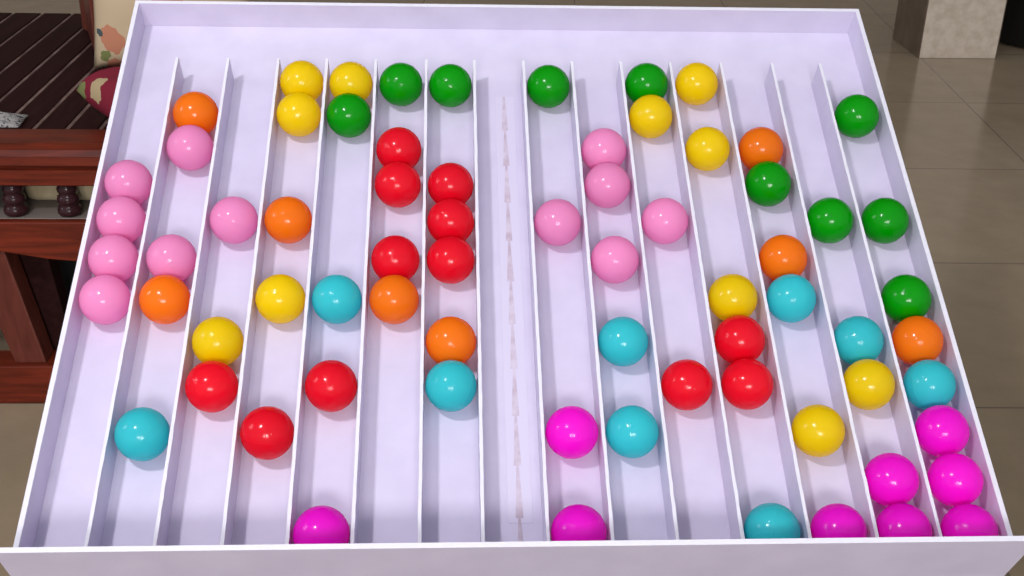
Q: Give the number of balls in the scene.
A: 71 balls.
